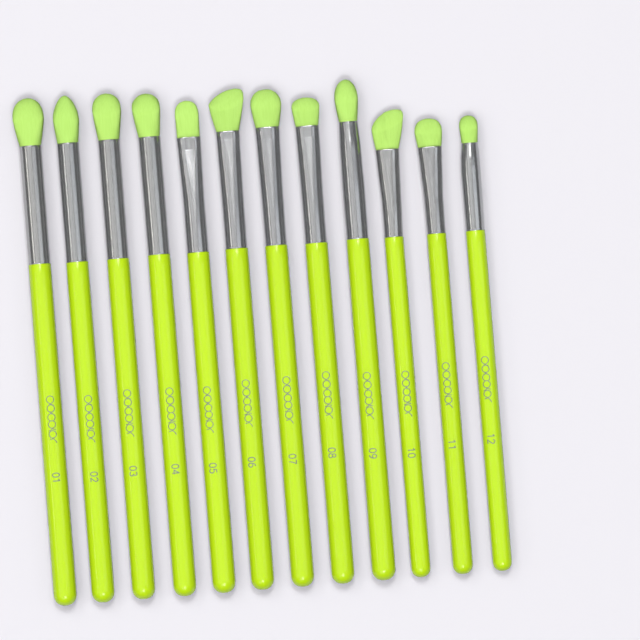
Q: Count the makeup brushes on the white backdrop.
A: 12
